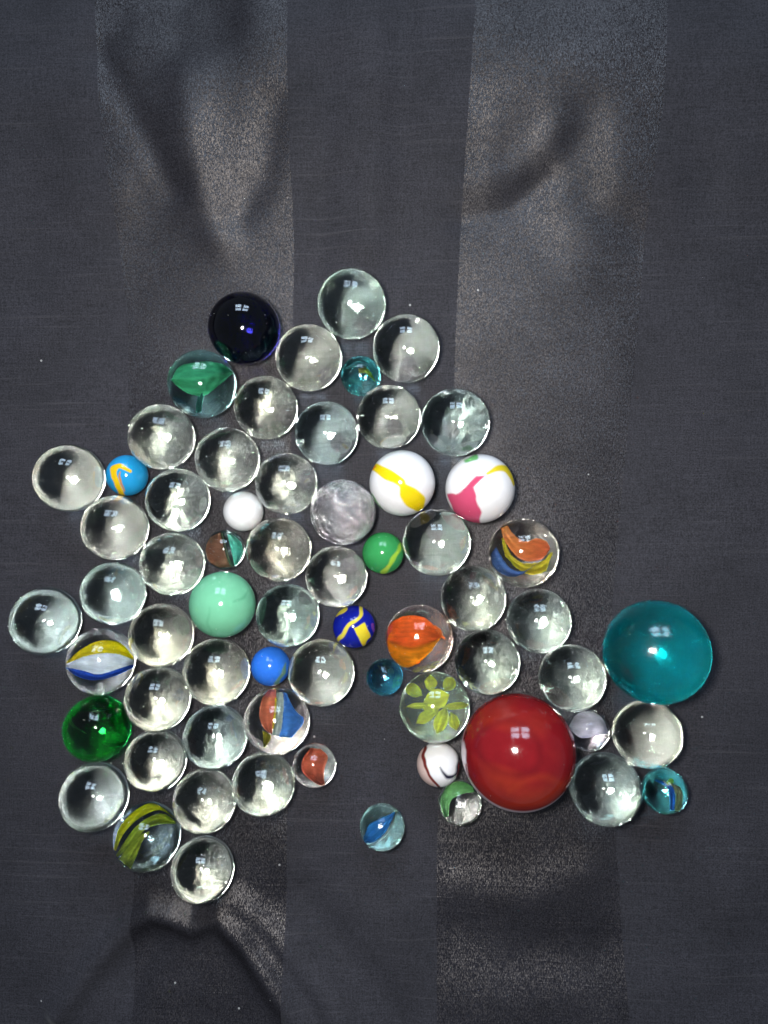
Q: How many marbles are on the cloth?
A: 65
